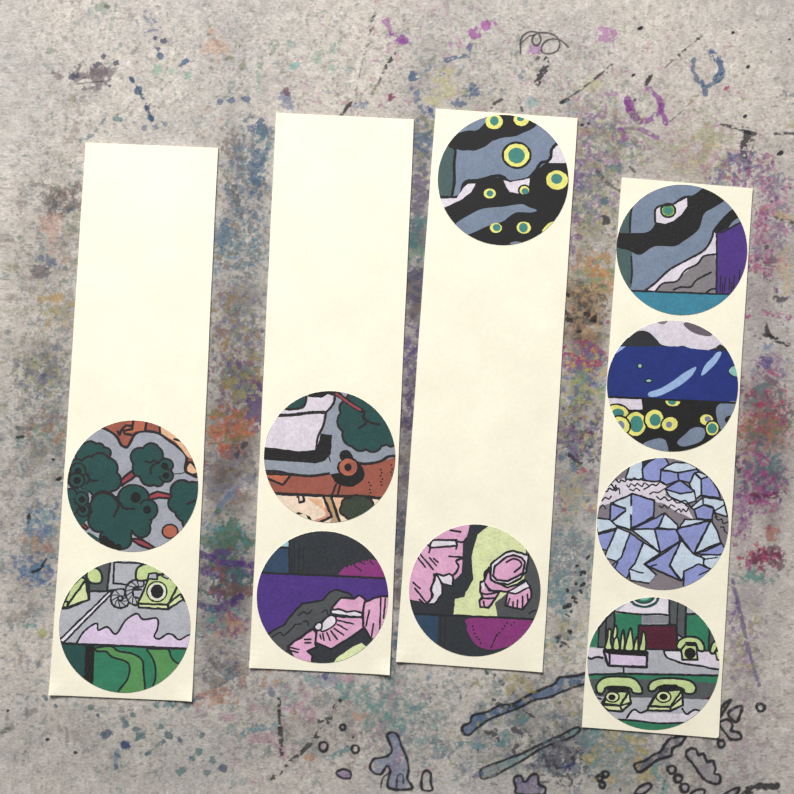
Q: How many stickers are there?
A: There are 10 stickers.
